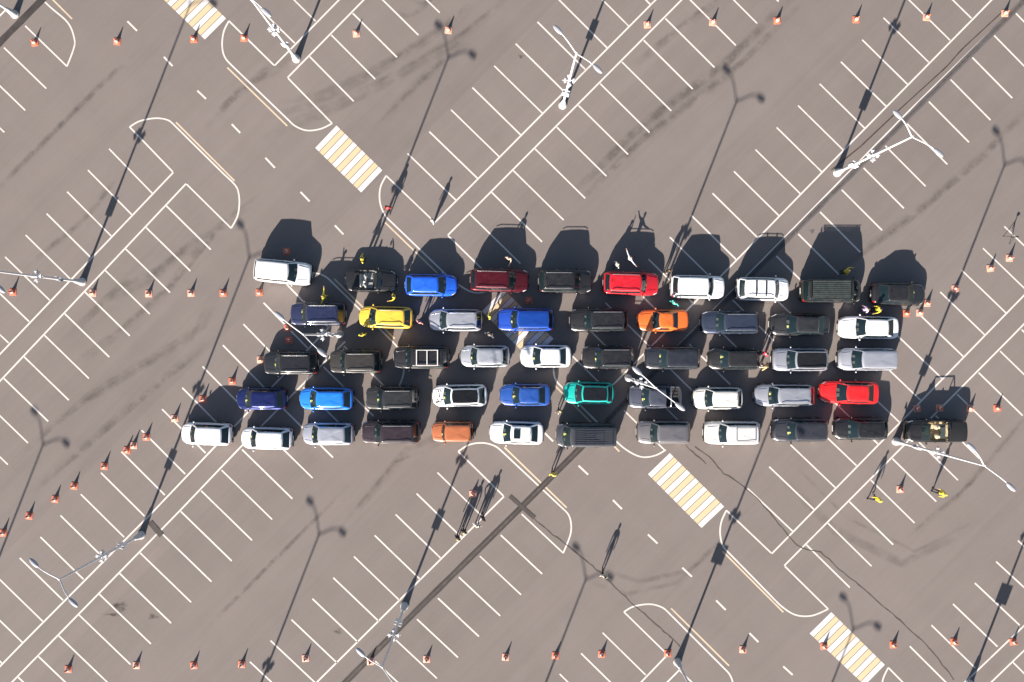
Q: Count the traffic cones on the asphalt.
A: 62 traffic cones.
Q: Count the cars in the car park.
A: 51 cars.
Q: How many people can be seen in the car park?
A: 28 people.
